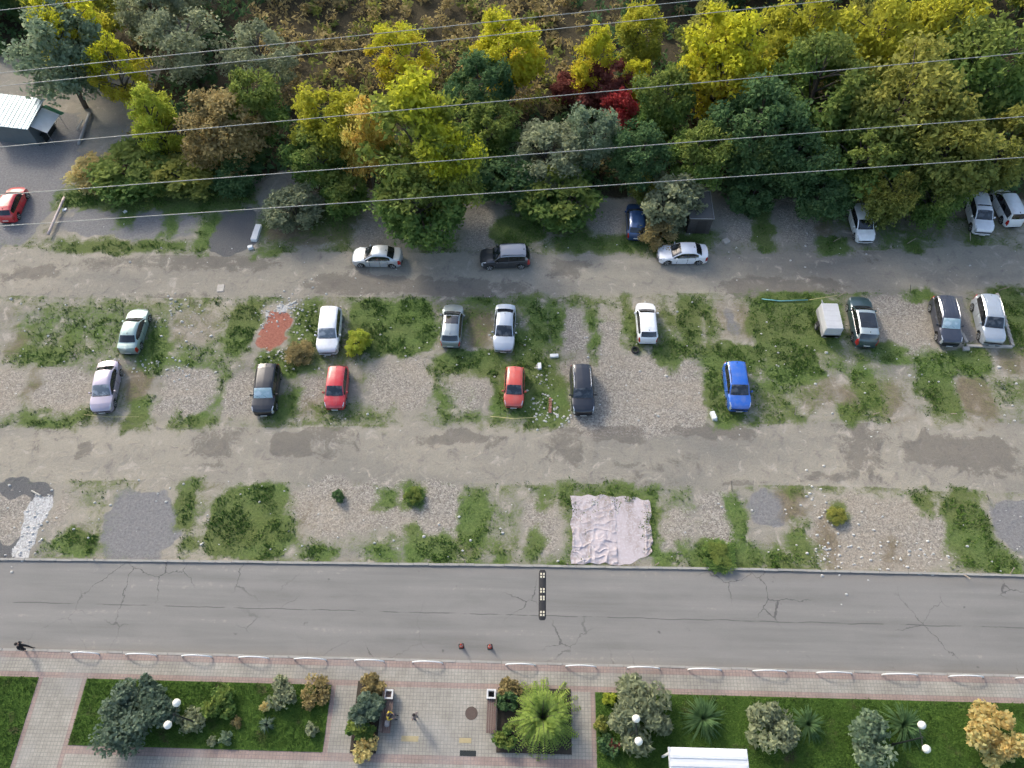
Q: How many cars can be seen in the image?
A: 22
